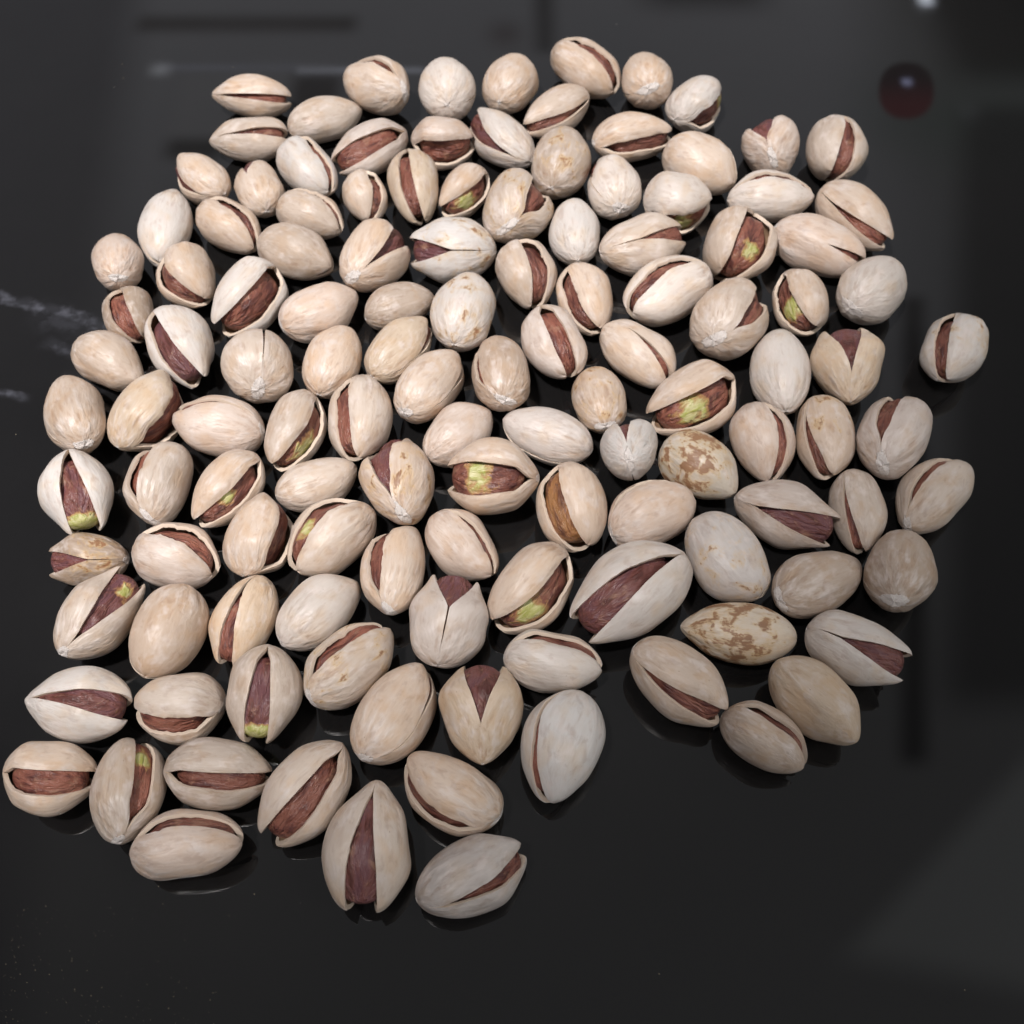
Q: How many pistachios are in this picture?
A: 126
